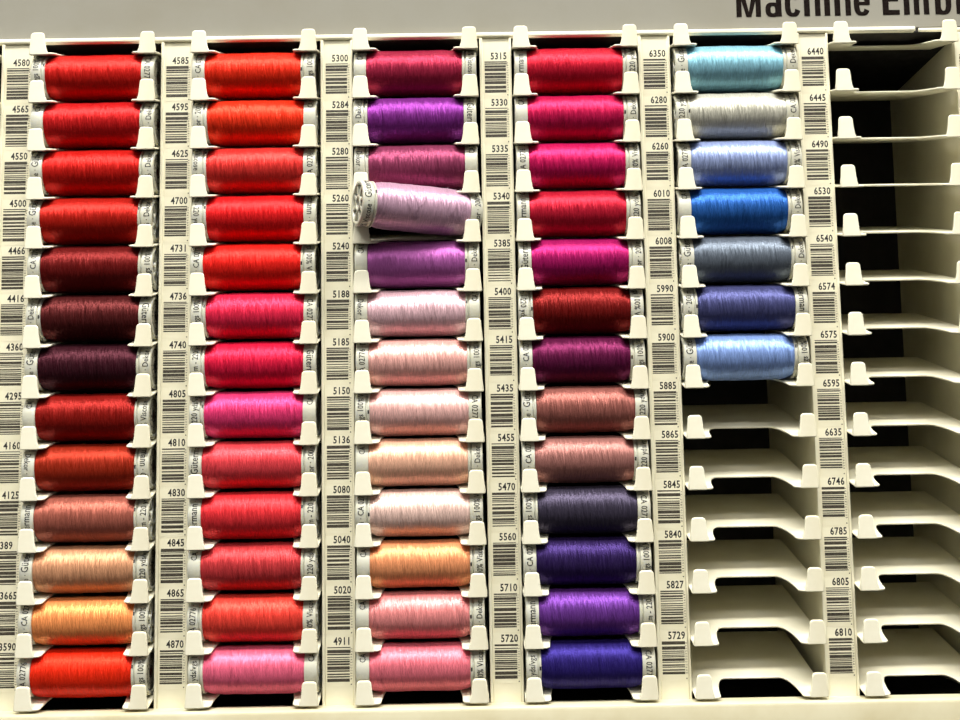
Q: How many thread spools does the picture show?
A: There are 59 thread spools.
